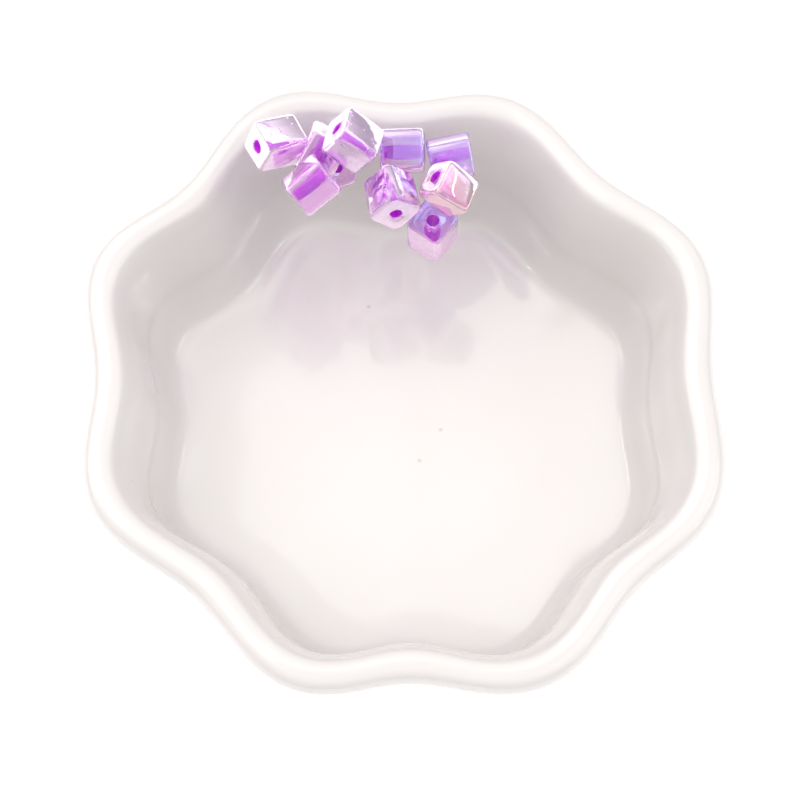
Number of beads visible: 10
